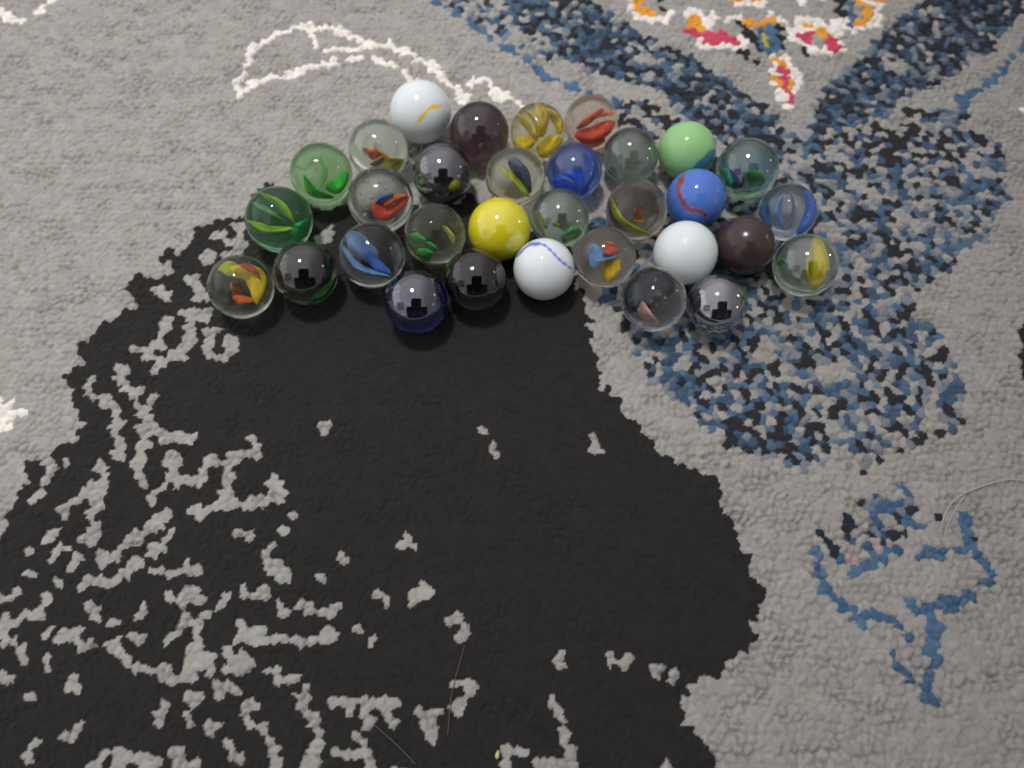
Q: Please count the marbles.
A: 32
